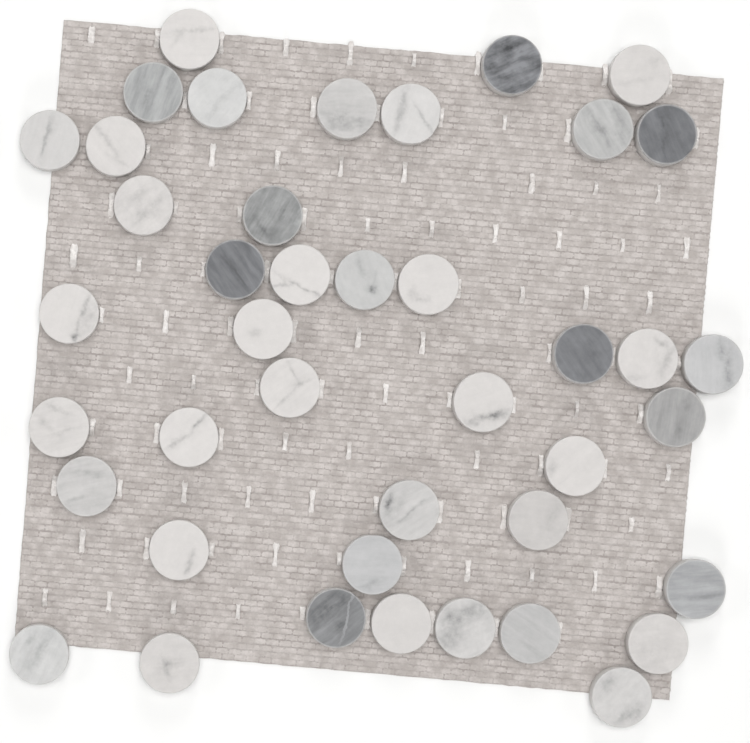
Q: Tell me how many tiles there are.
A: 42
